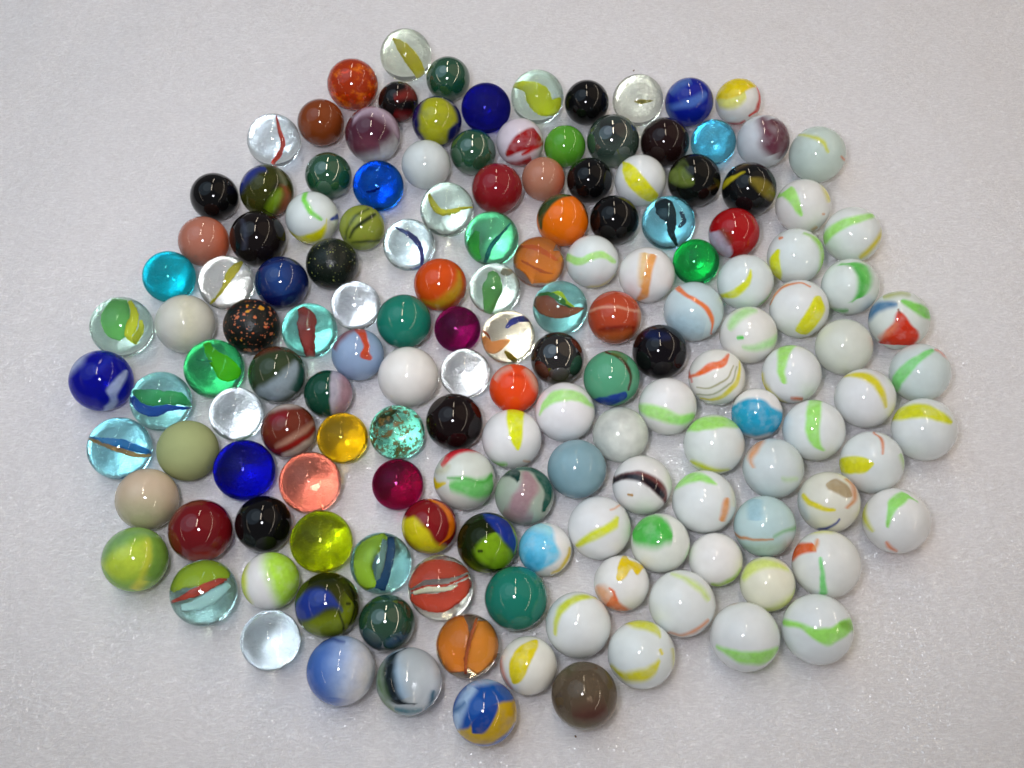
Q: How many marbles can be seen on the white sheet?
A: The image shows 151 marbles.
